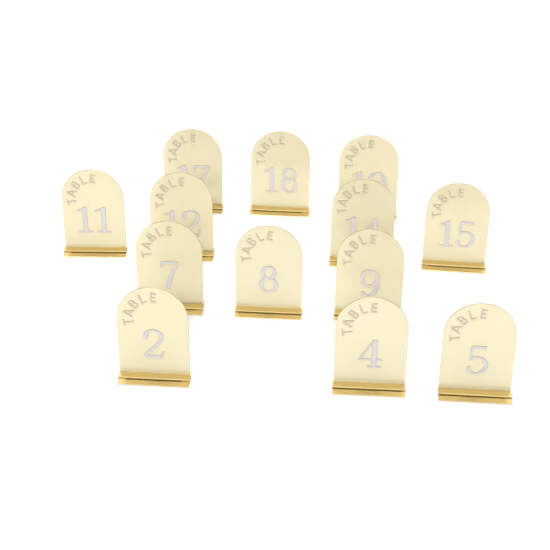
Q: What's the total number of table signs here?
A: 13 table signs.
